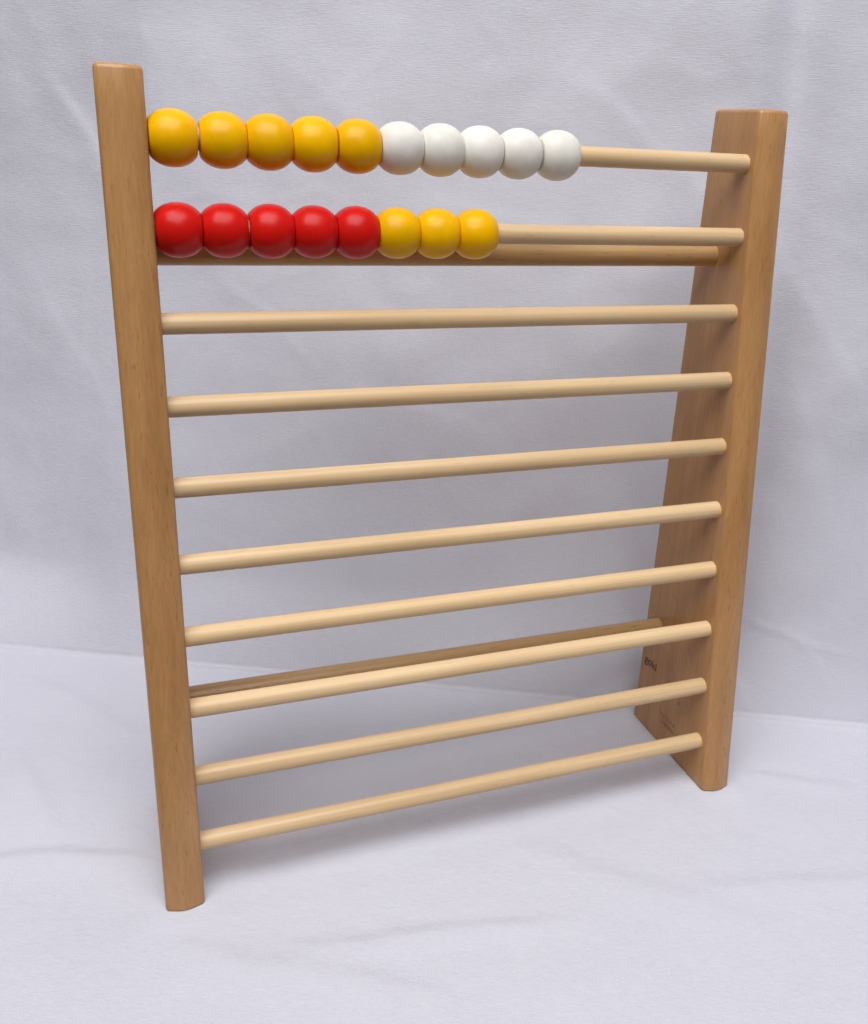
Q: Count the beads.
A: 18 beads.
